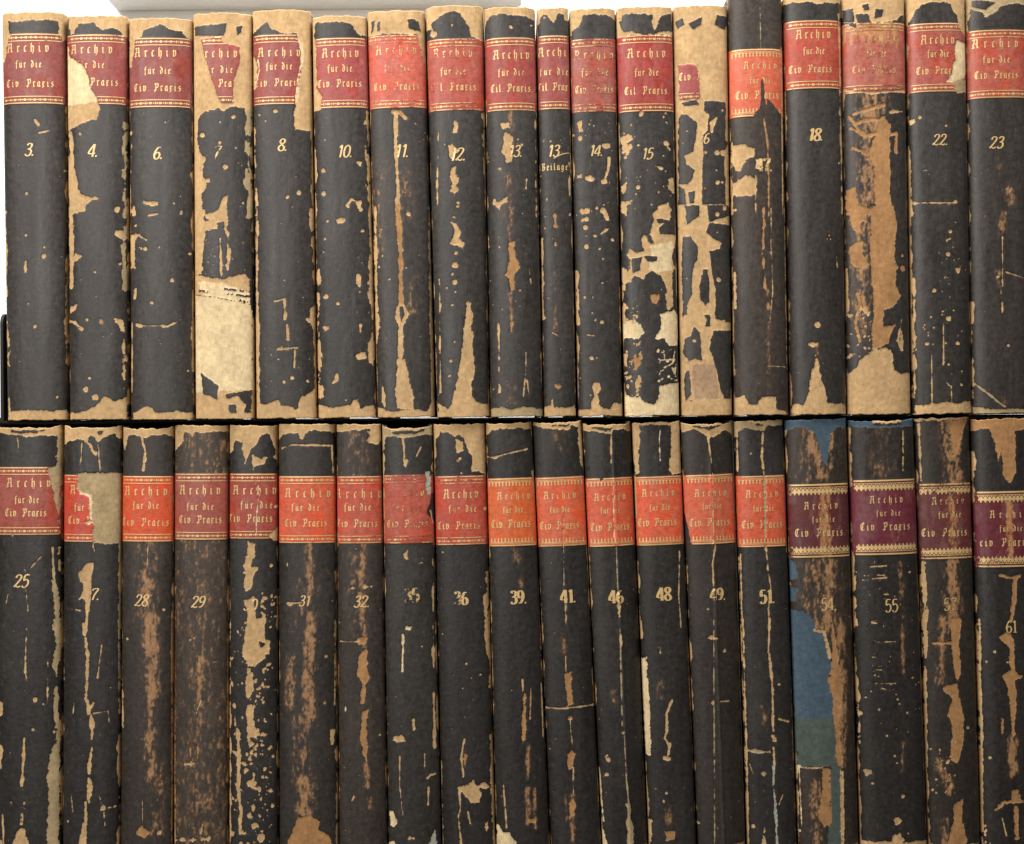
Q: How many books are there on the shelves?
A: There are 37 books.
